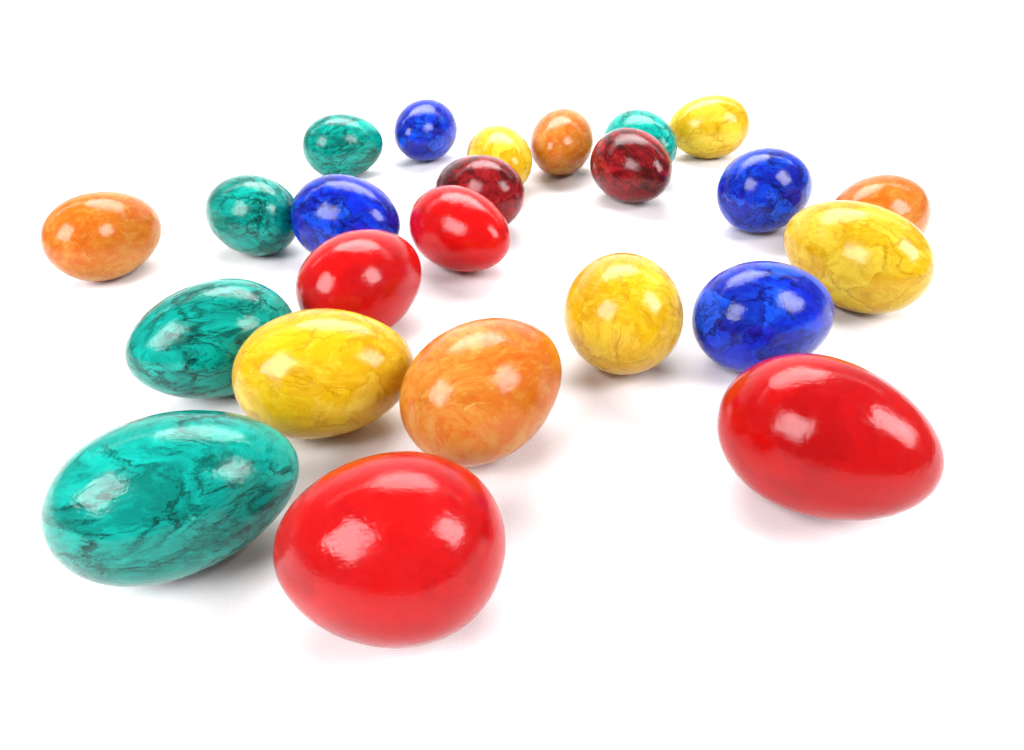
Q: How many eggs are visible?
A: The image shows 24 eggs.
